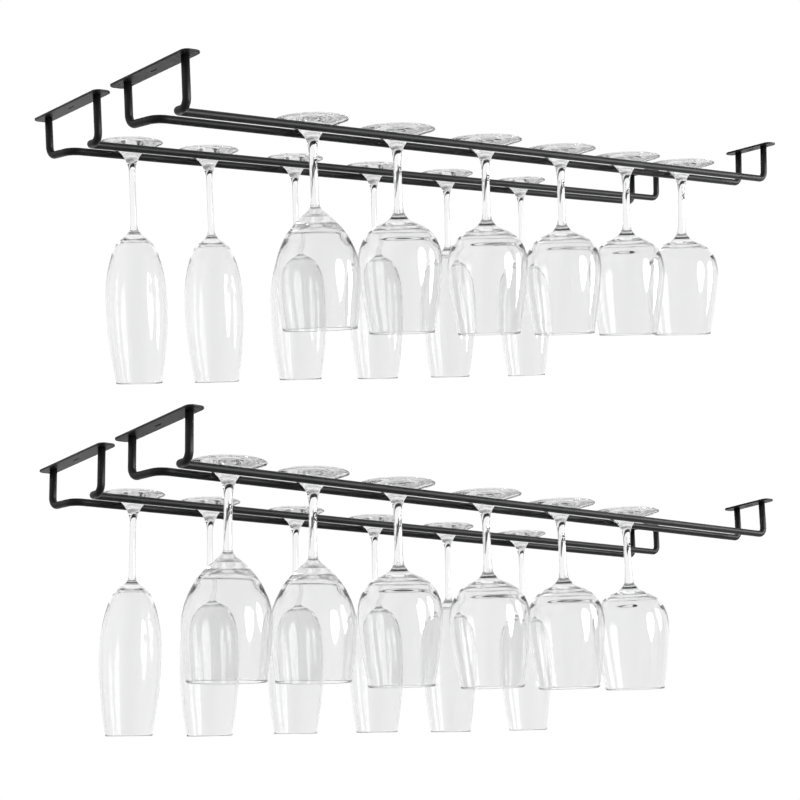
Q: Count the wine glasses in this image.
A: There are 12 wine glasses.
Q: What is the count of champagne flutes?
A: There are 12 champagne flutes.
